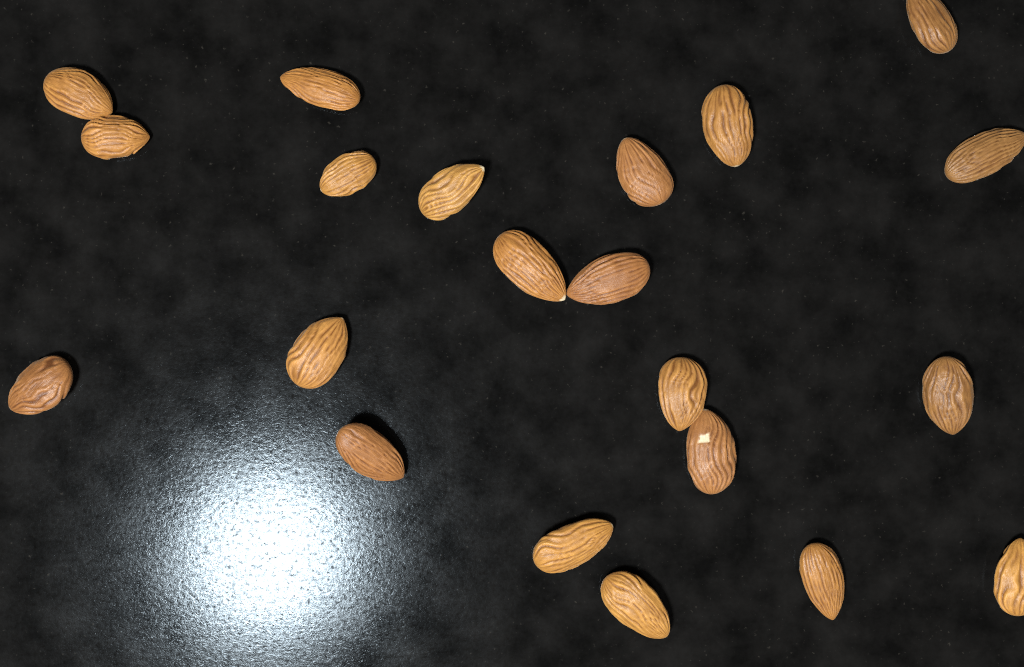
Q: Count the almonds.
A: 21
